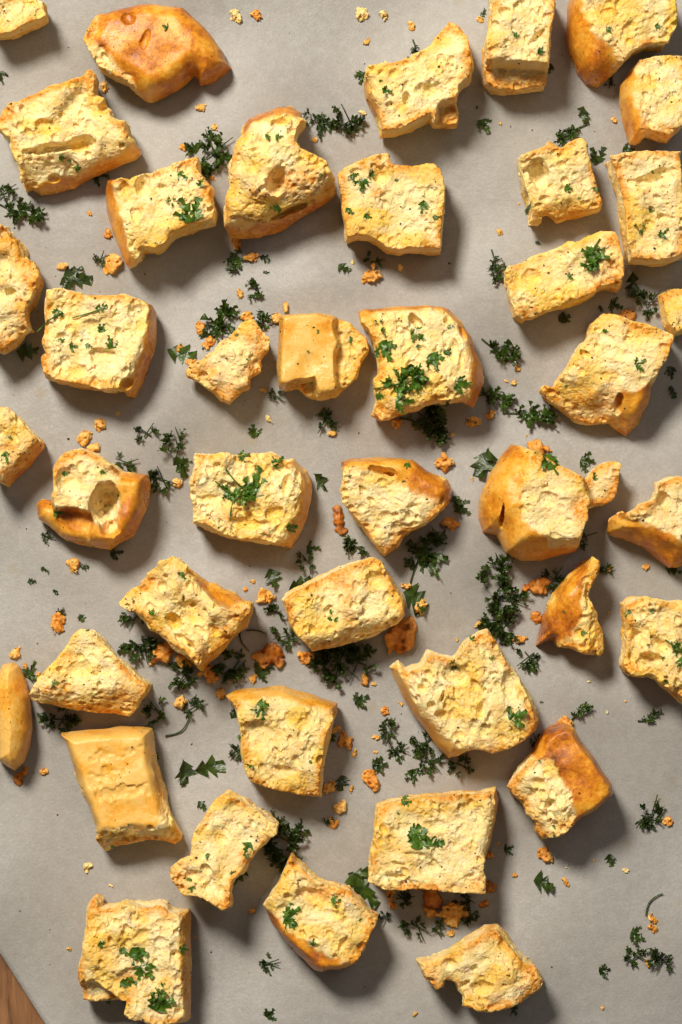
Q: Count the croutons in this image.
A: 41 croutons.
